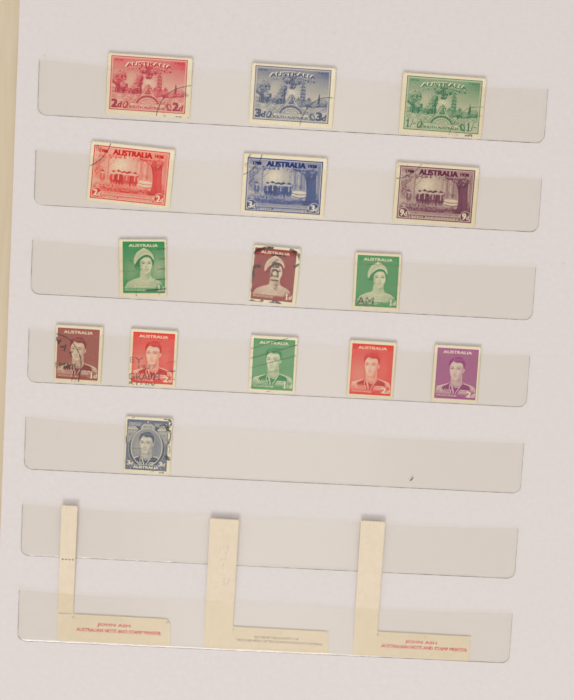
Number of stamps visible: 15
